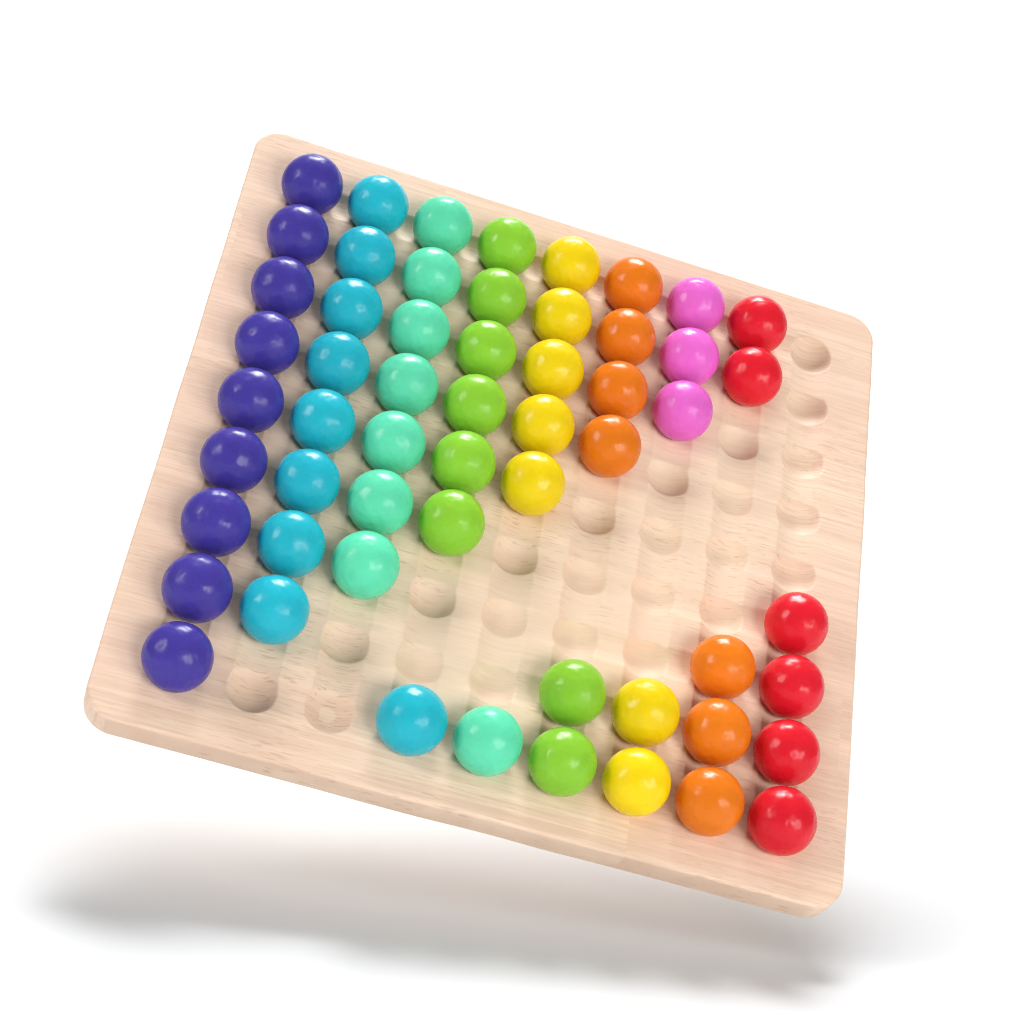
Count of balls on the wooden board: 57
